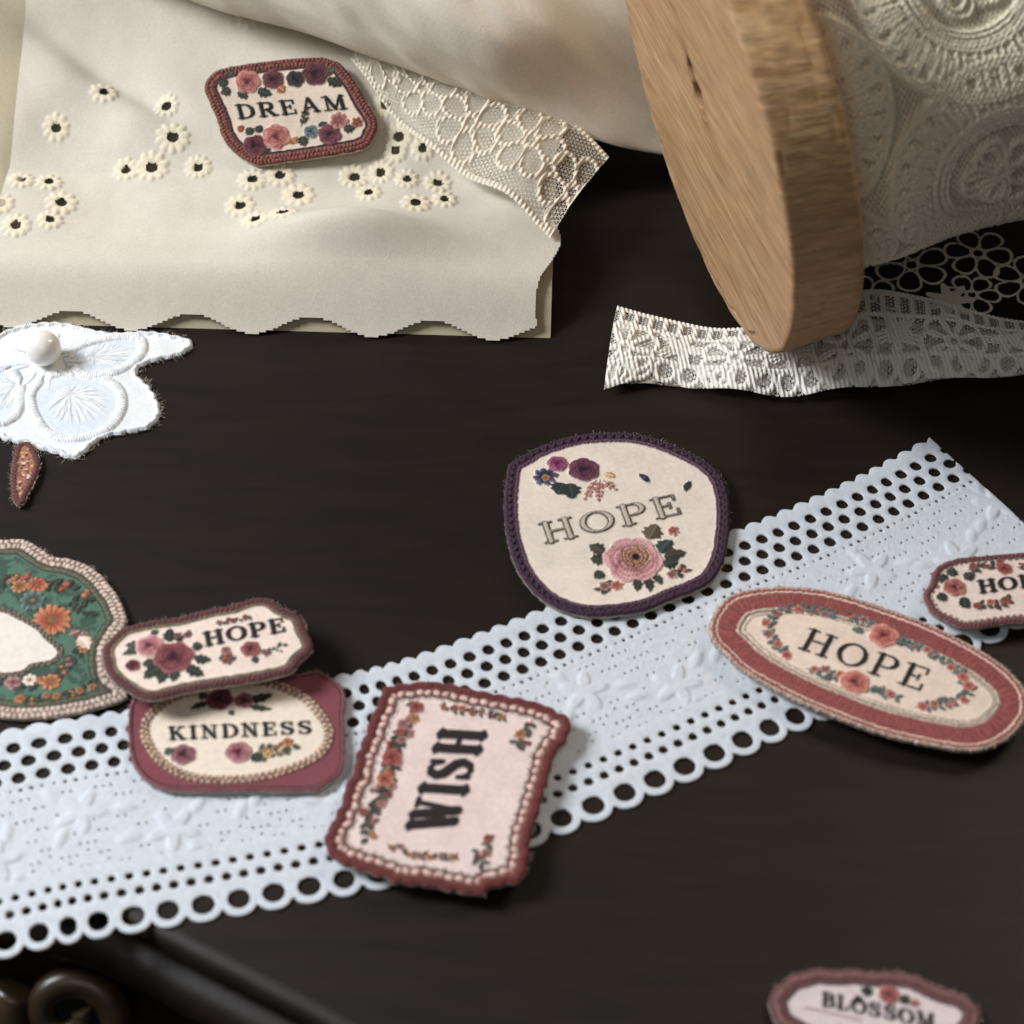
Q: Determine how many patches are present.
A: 10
